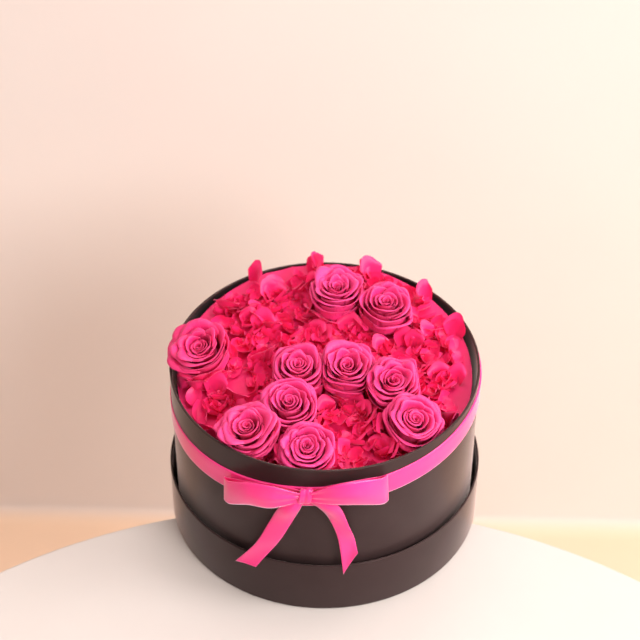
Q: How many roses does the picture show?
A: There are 10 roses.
